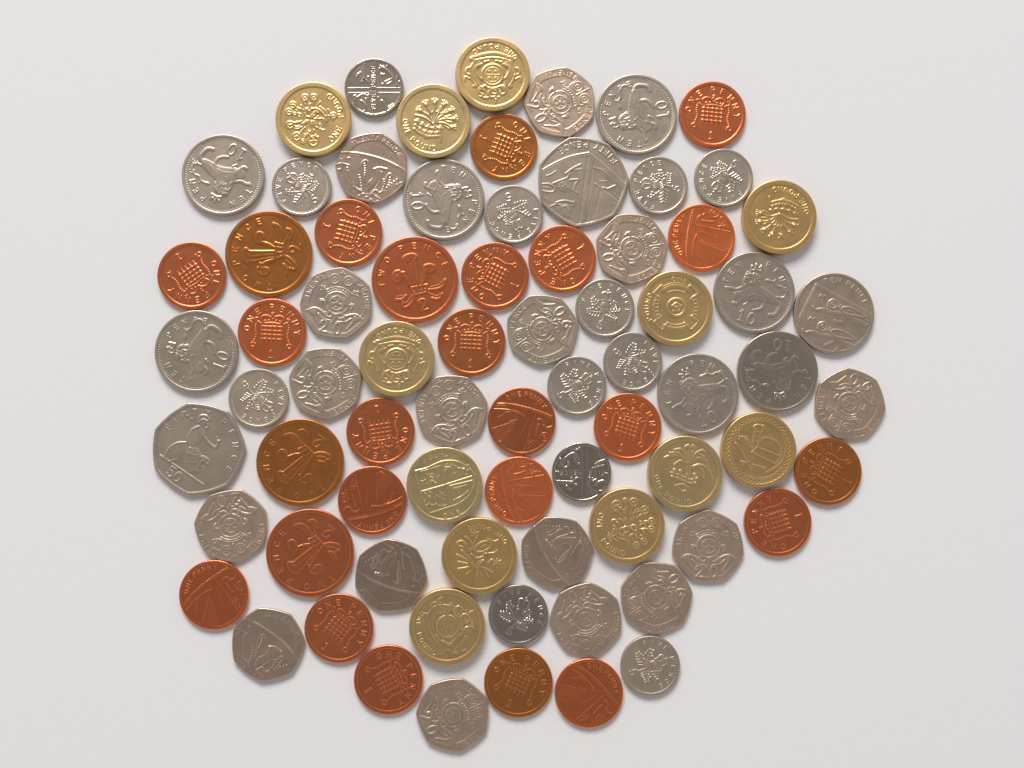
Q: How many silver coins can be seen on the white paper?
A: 38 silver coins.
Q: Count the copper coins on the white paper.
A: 25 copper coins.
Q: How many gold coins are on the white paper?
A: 12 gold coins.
